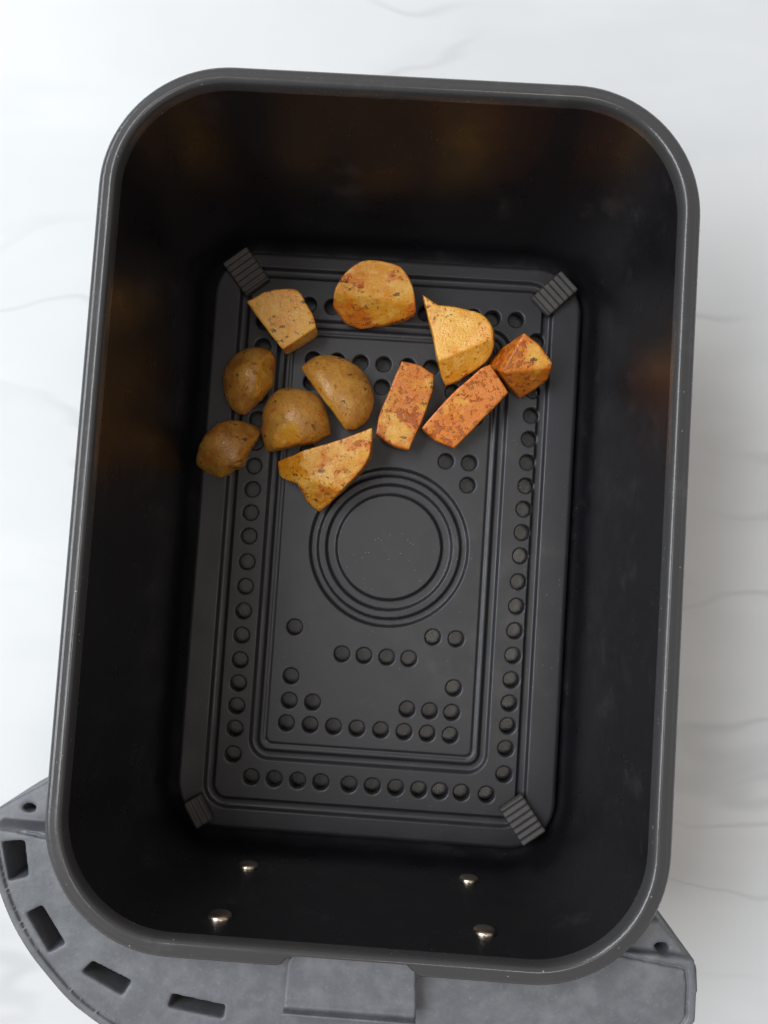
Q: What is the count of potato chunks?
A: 11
